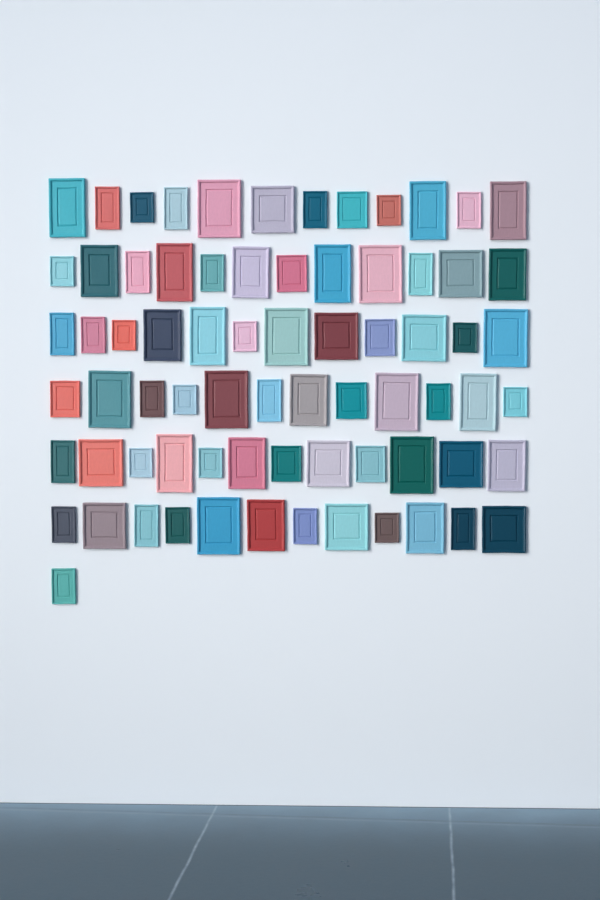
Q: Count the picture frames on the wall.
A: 73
